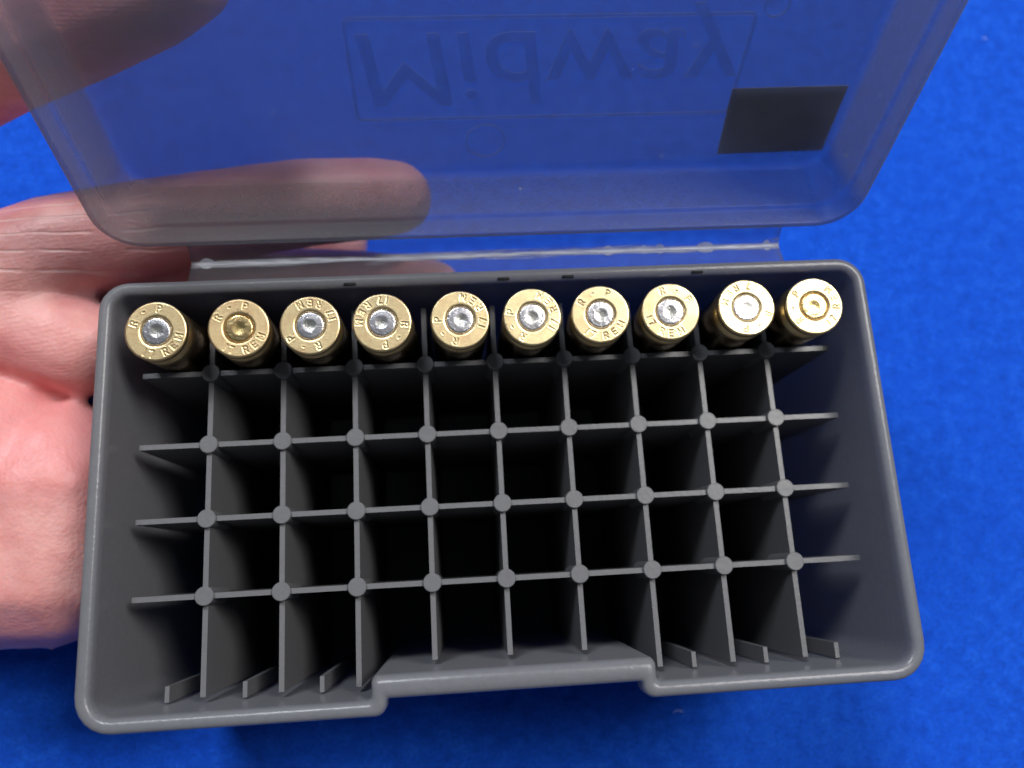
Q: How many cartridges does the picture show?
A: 10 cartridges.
